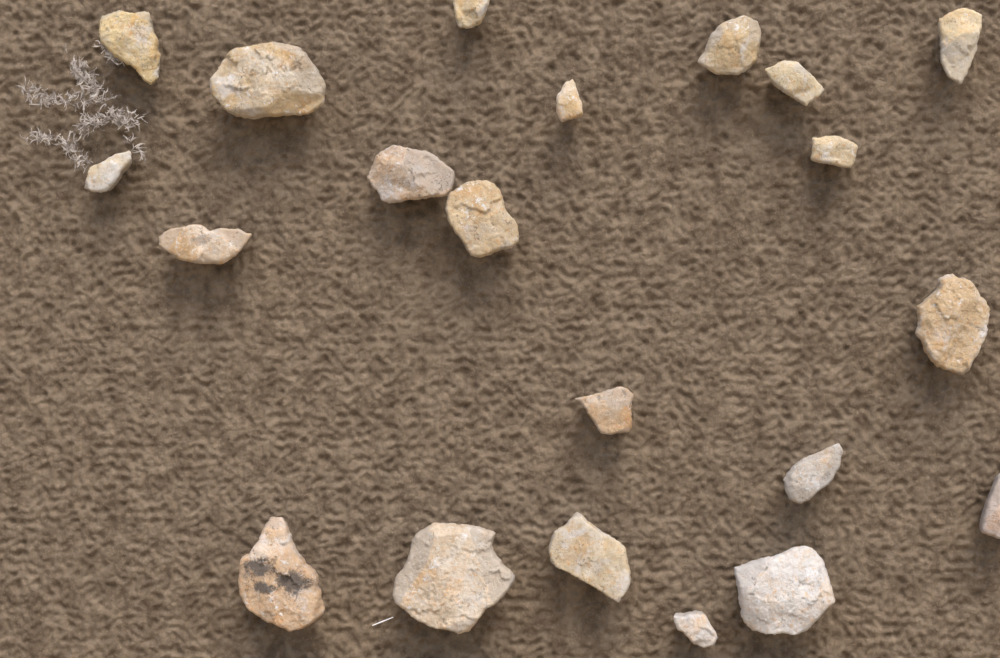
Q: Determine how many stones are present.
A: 21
